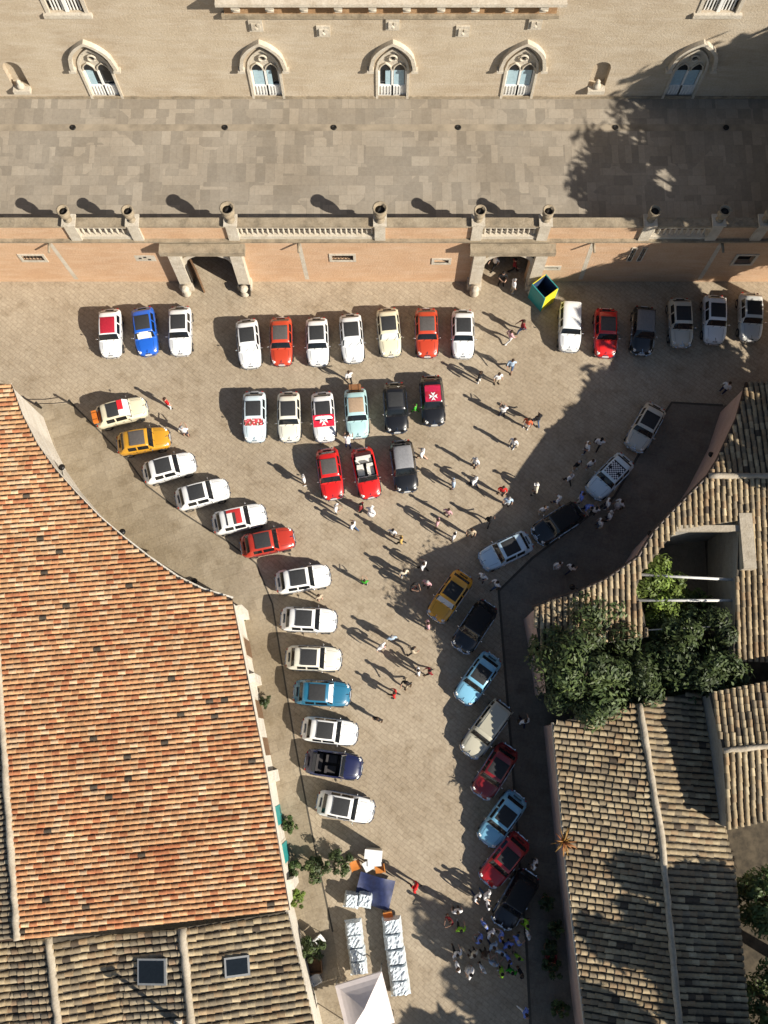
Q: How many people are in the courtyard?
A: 103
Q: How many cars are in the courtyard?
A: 50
